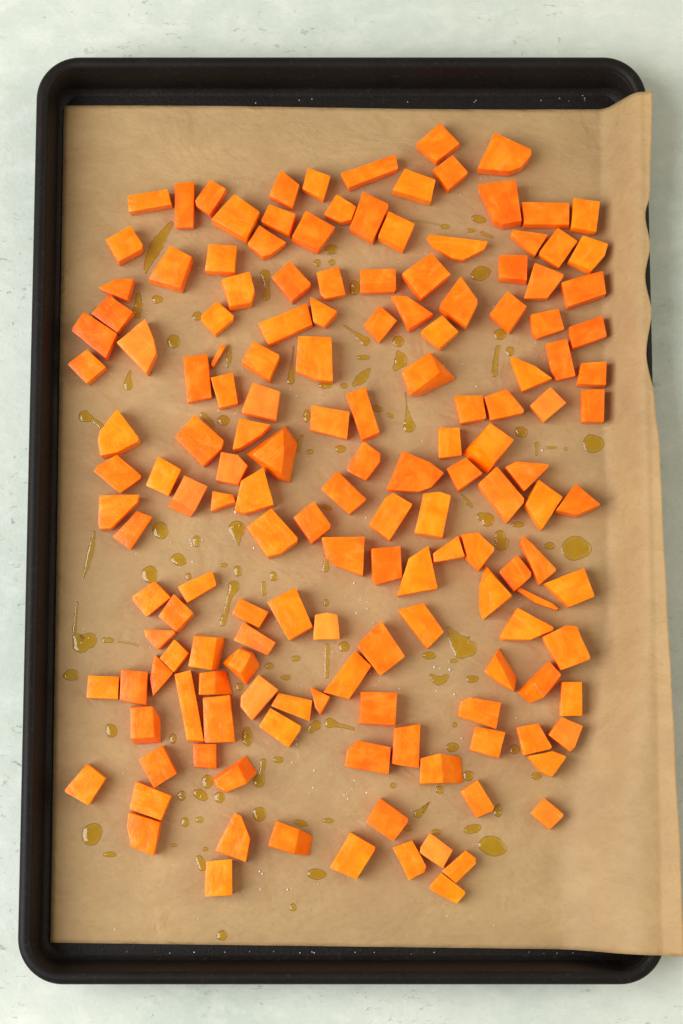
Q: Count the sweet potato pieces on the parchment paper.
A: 158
